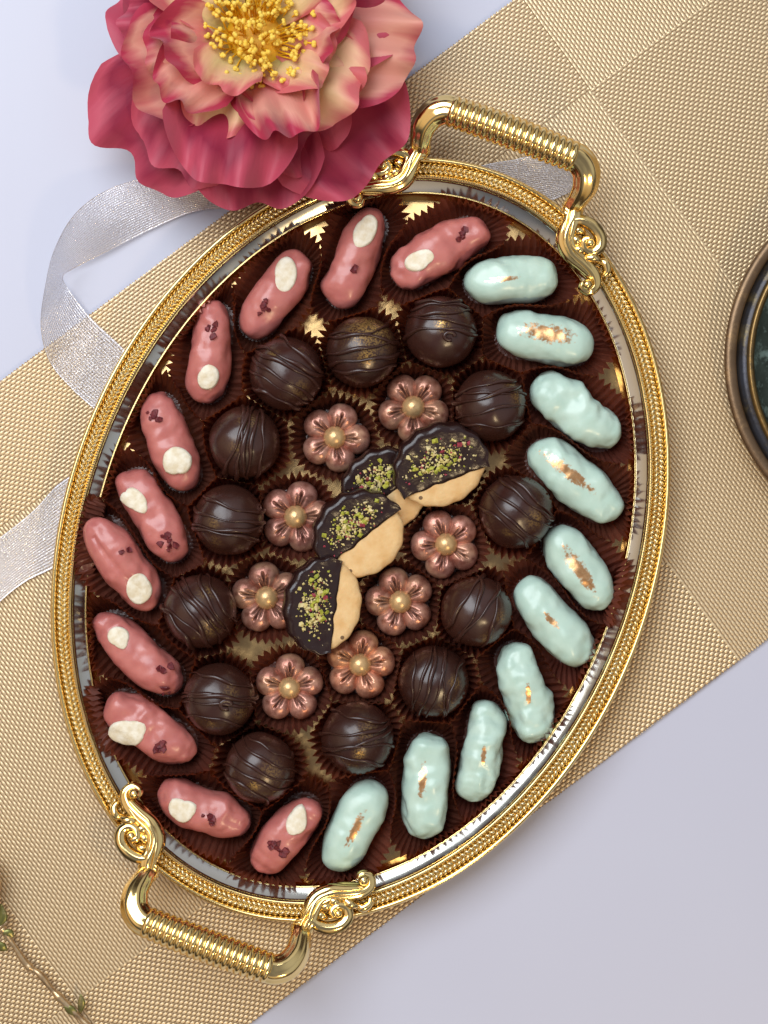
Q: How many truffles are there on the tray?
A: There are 13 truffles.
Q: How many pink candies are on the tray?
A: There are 11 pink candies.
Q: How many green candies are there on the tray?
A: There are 10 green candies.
